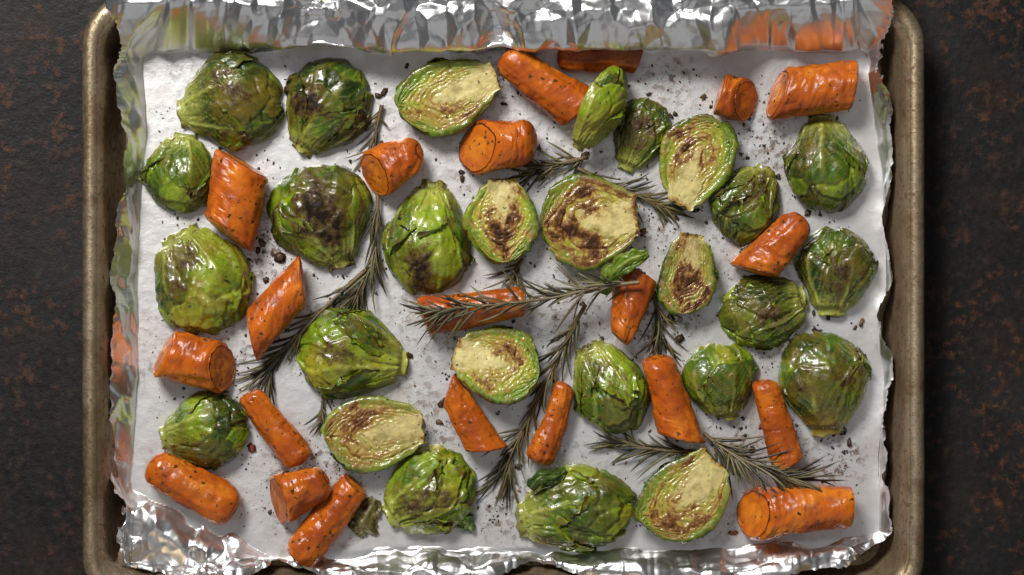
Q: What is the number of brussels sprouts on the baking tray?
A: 27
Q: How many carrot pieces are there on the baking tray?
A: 21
